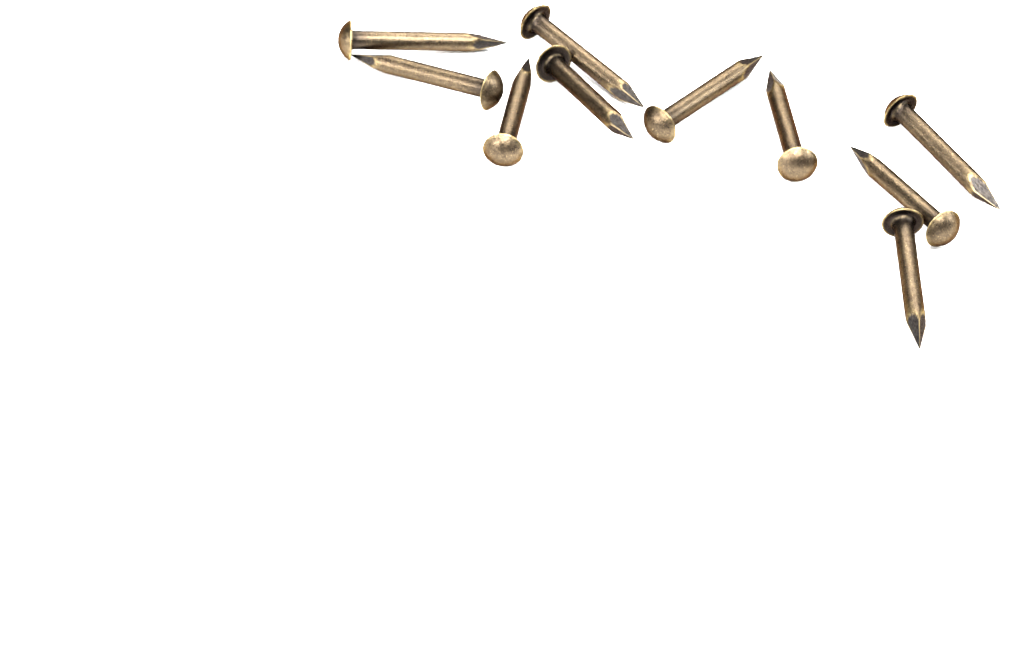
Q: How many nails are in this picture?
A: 10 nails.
